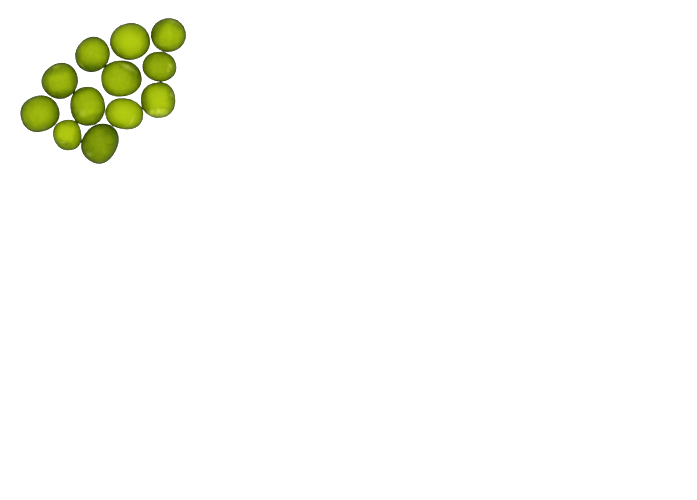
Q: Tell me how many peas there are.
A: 12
